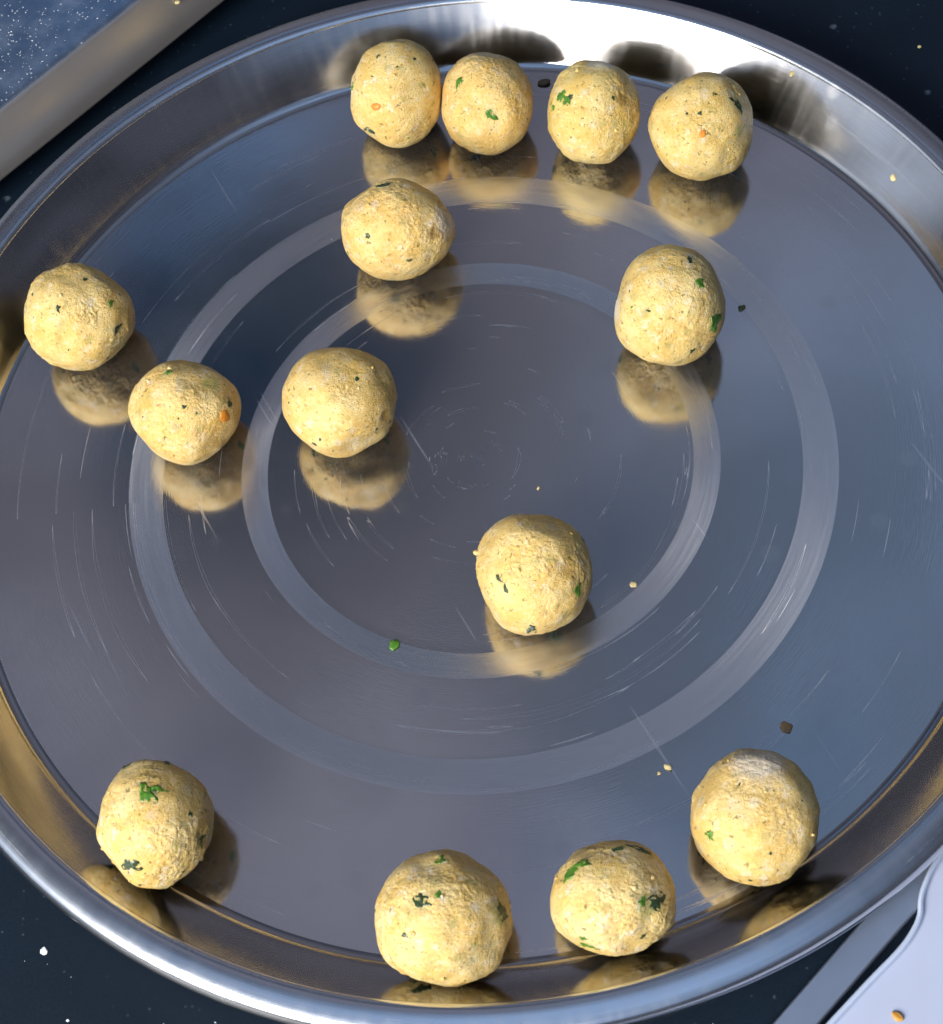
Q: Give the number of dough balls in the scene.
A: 14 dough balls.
